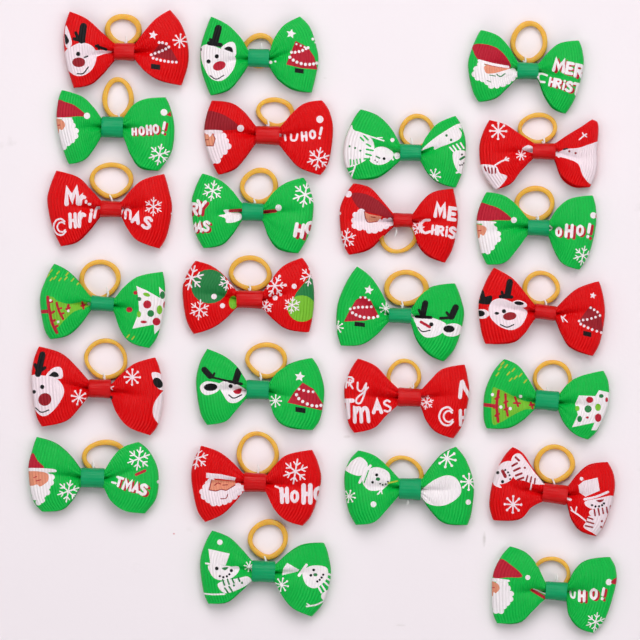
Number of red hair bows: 11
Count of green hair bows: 14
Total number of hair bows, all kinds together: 25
